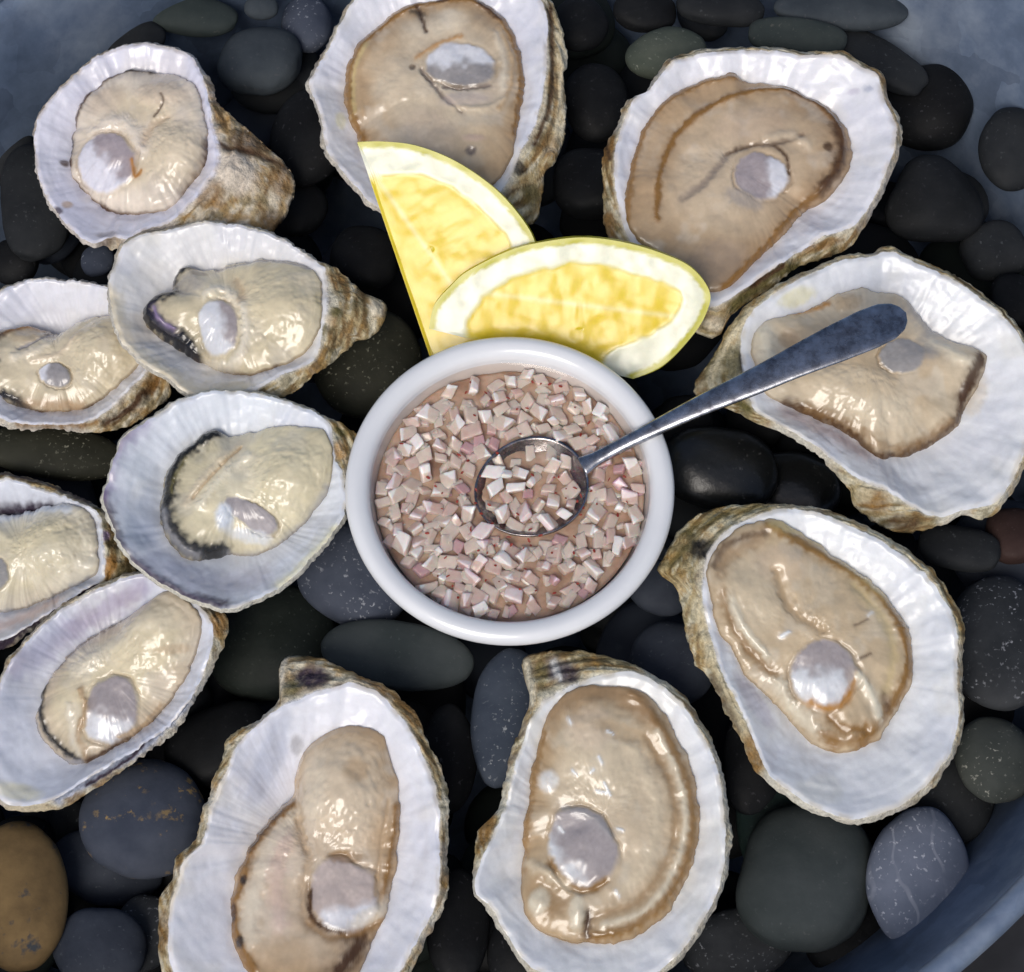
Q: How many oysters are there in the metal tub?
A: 12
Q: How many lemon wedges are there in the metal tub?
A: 2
